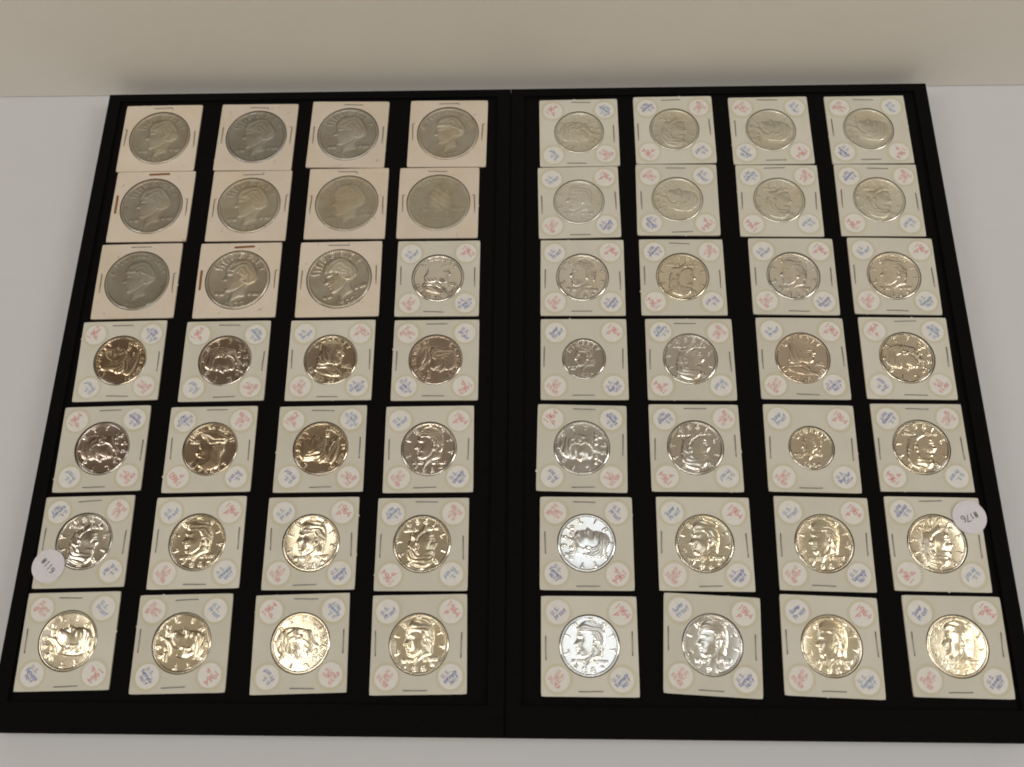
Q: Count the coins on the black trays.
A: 56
